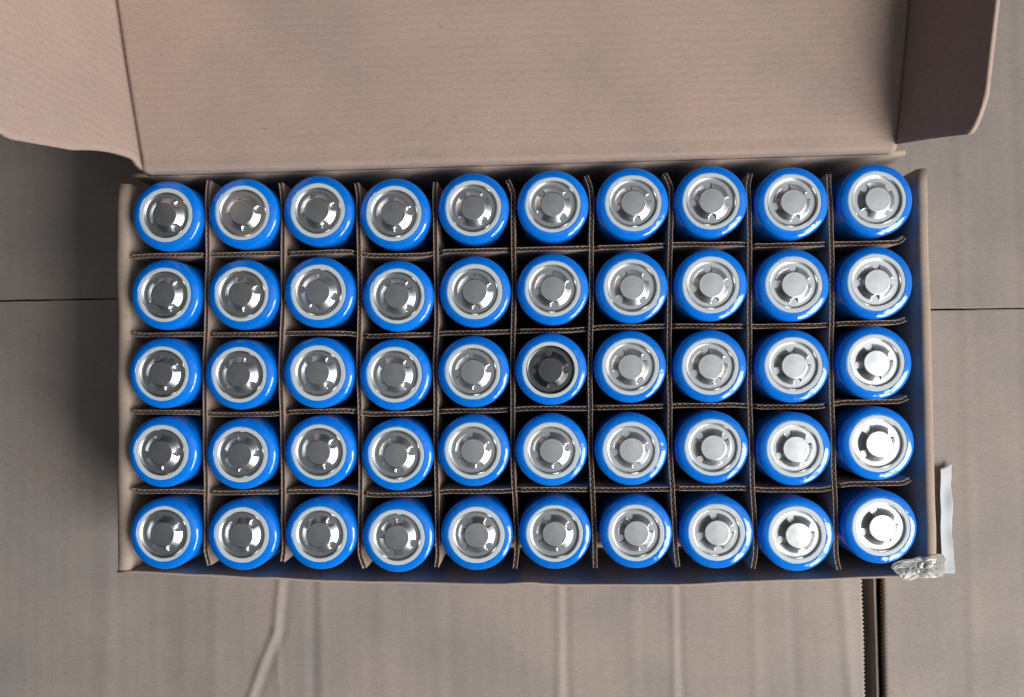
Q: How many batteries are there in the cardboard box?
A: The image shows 50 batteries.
